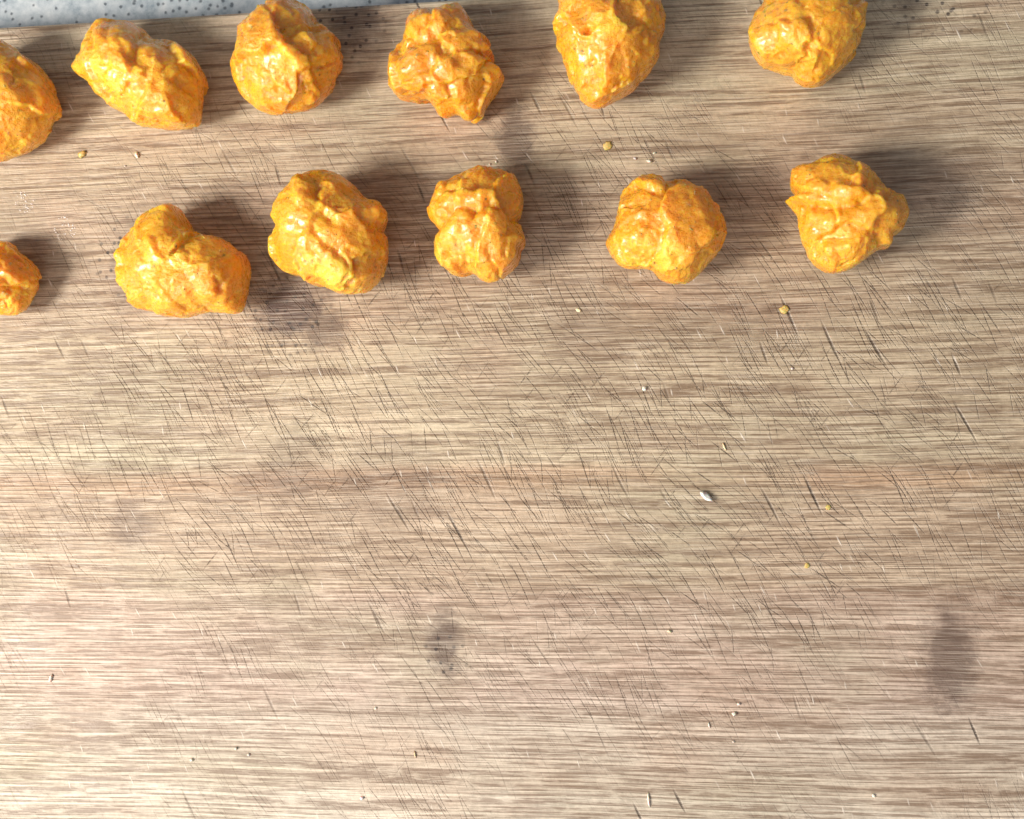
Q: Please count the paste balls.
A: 12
